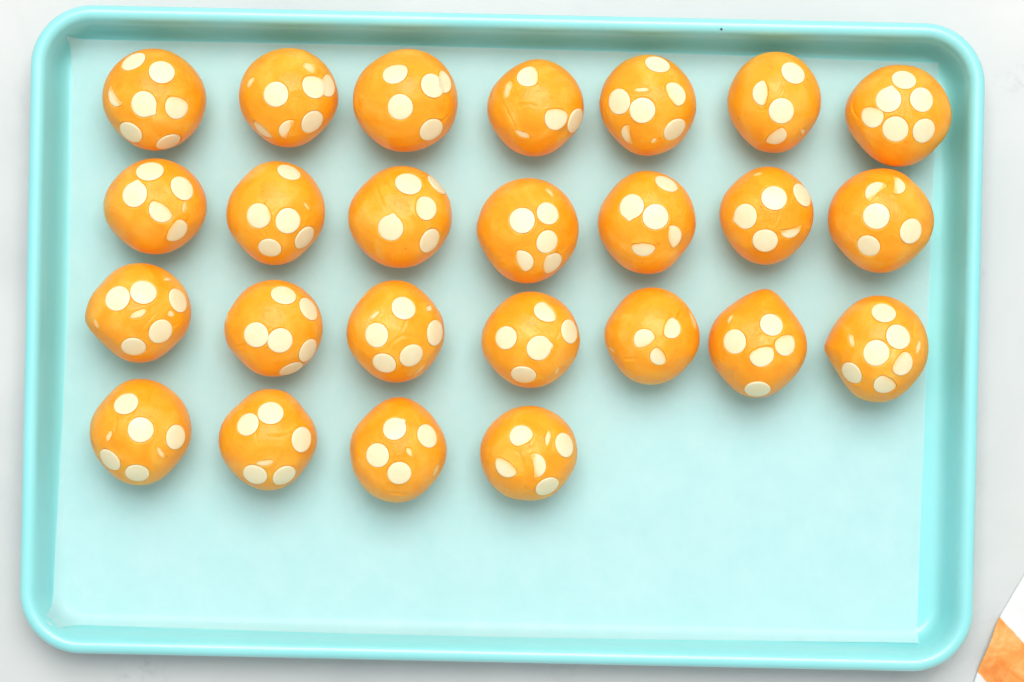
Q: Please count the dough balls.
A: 25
